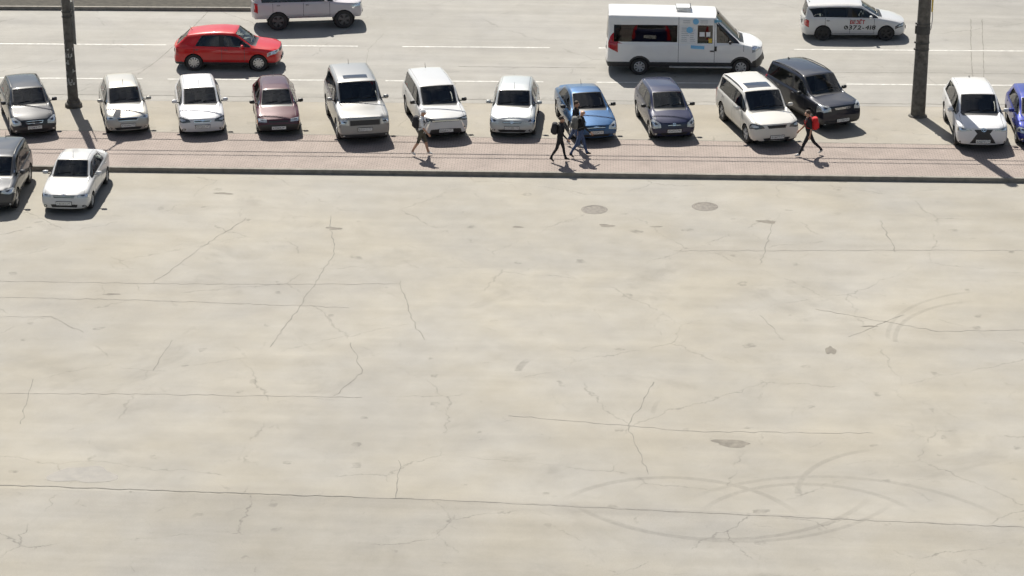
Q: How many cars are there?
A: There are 18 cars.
